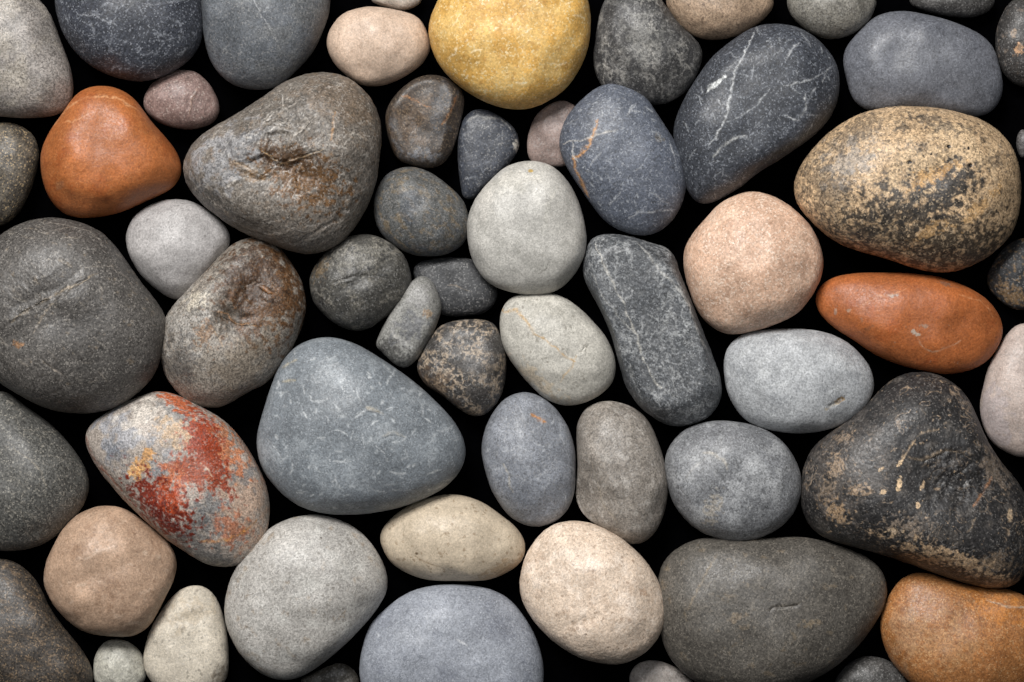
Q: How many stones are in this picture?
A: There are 59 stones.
